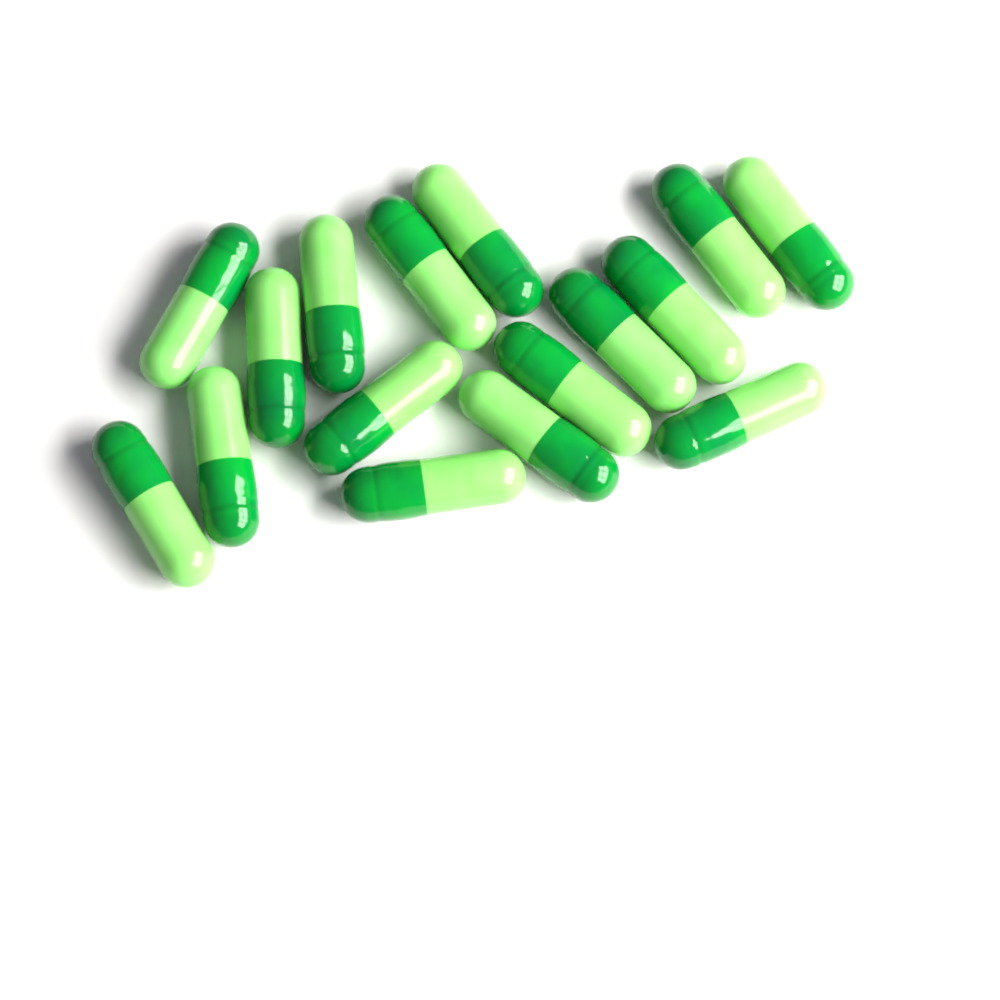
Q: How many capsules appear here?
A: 16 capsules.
